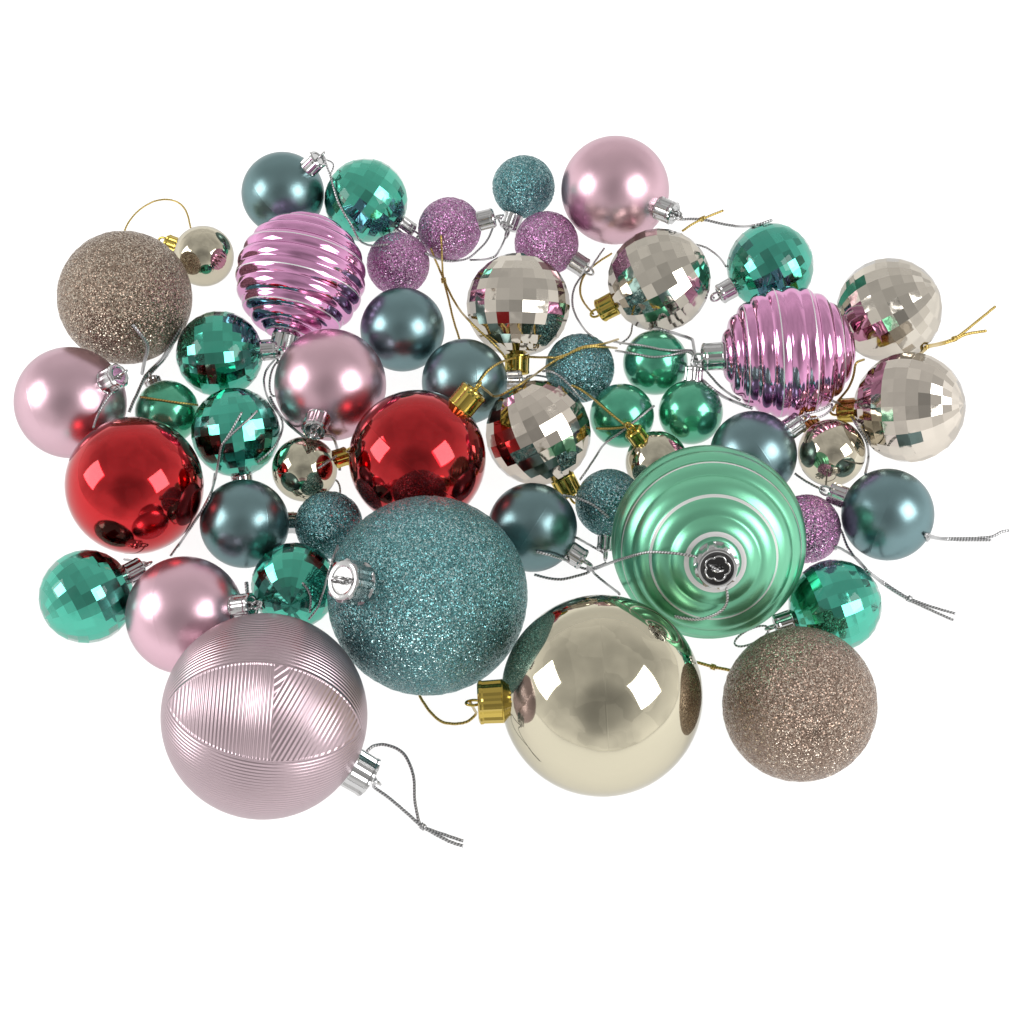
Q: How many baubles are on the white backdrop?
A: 49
